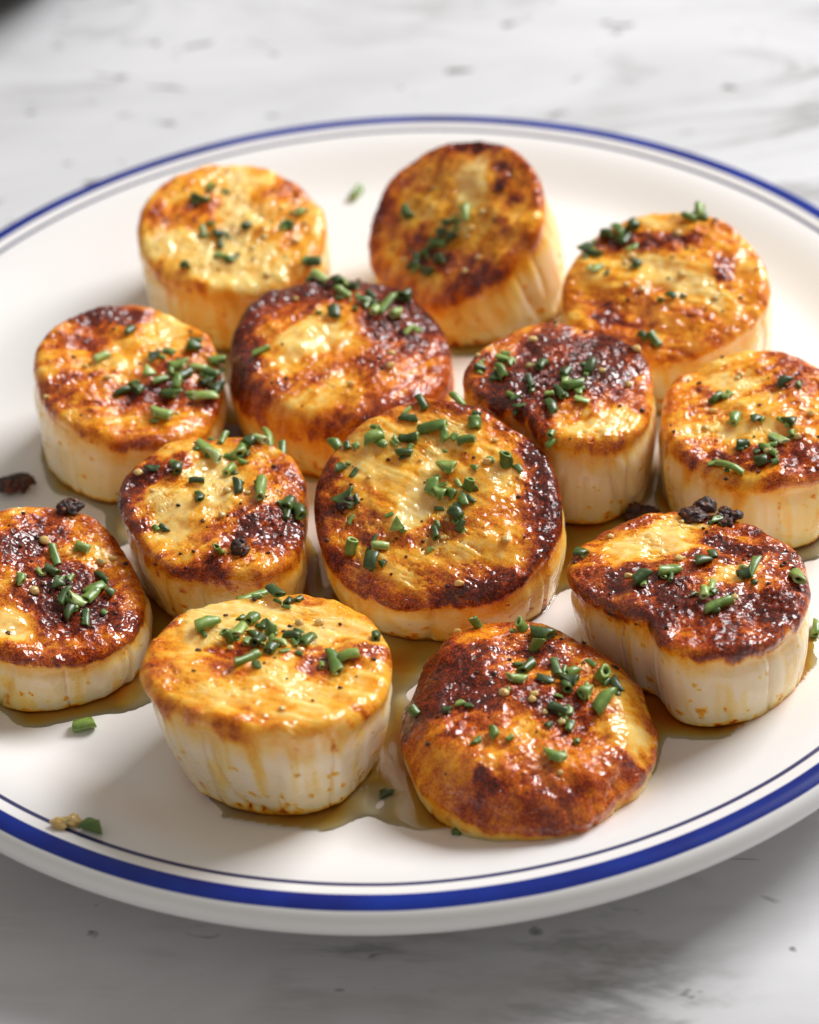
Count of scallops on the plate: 13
